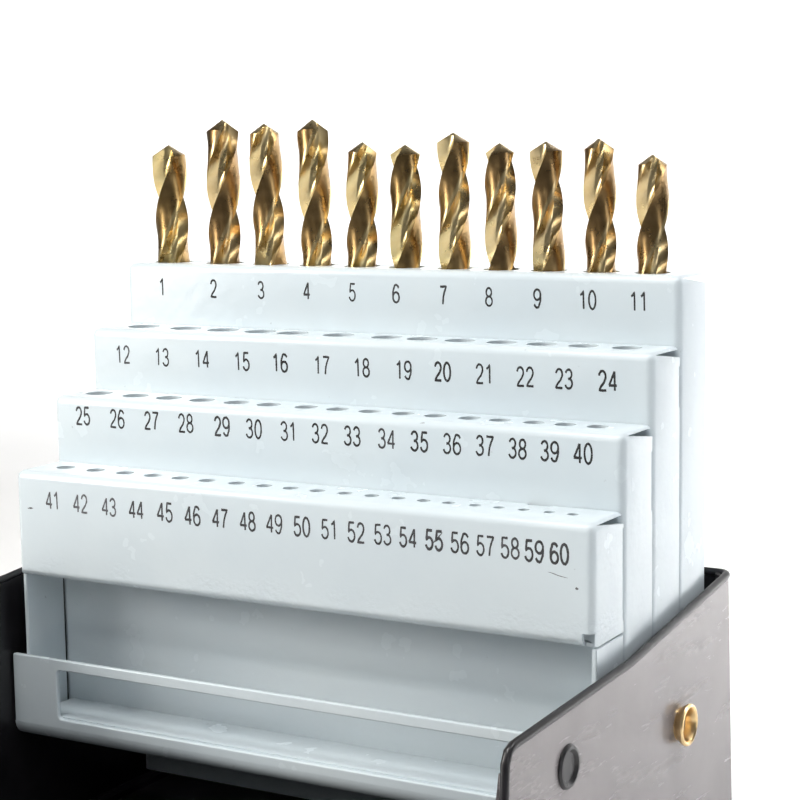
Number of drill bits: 11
